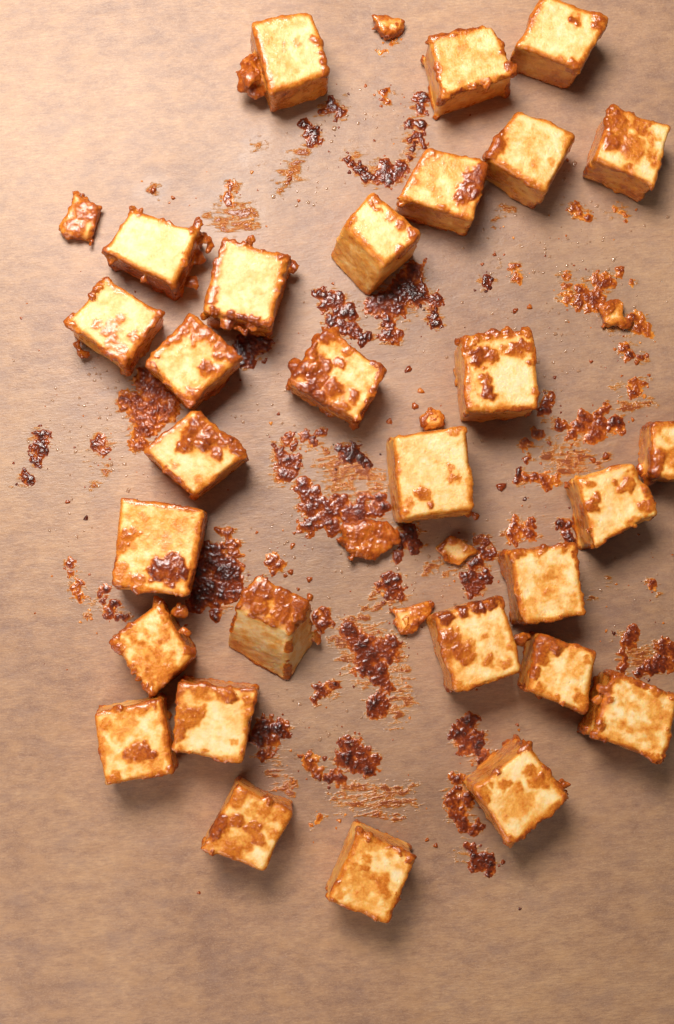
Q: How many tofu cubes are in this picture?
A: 29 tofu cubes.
